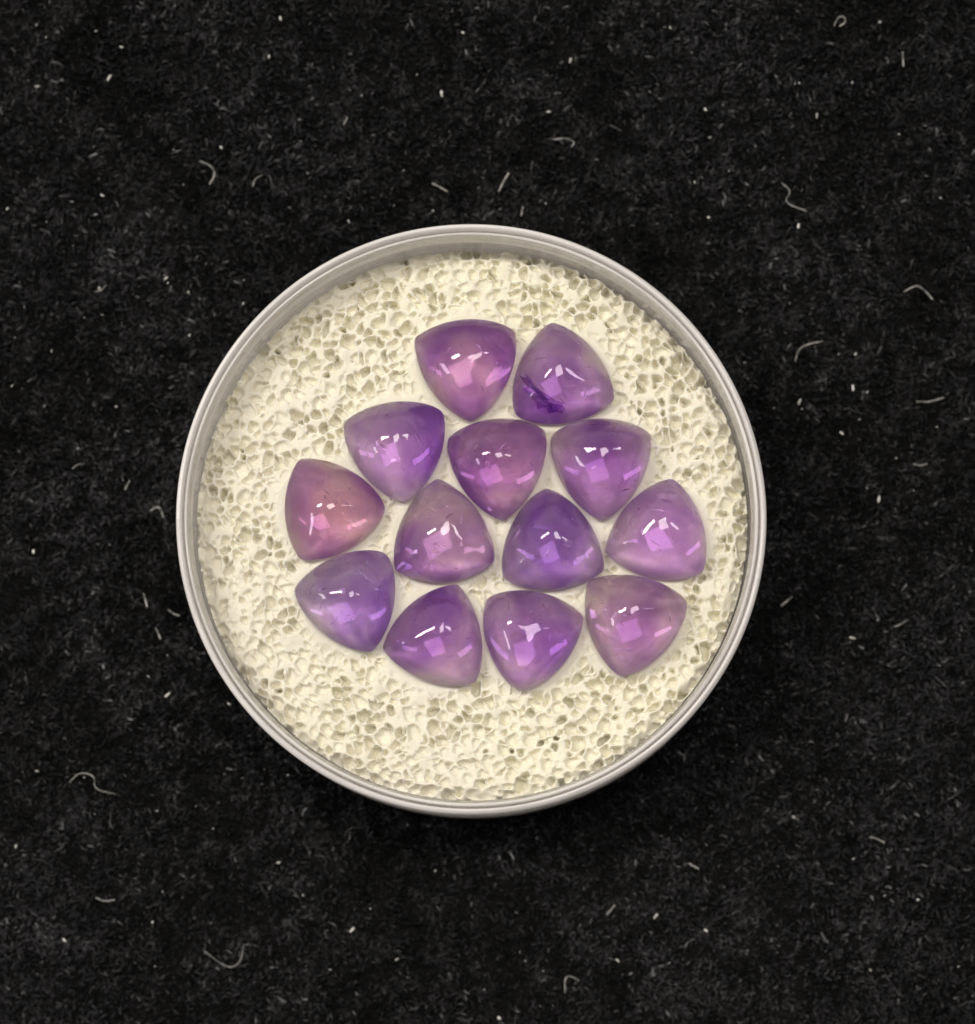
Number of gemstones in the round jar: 13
